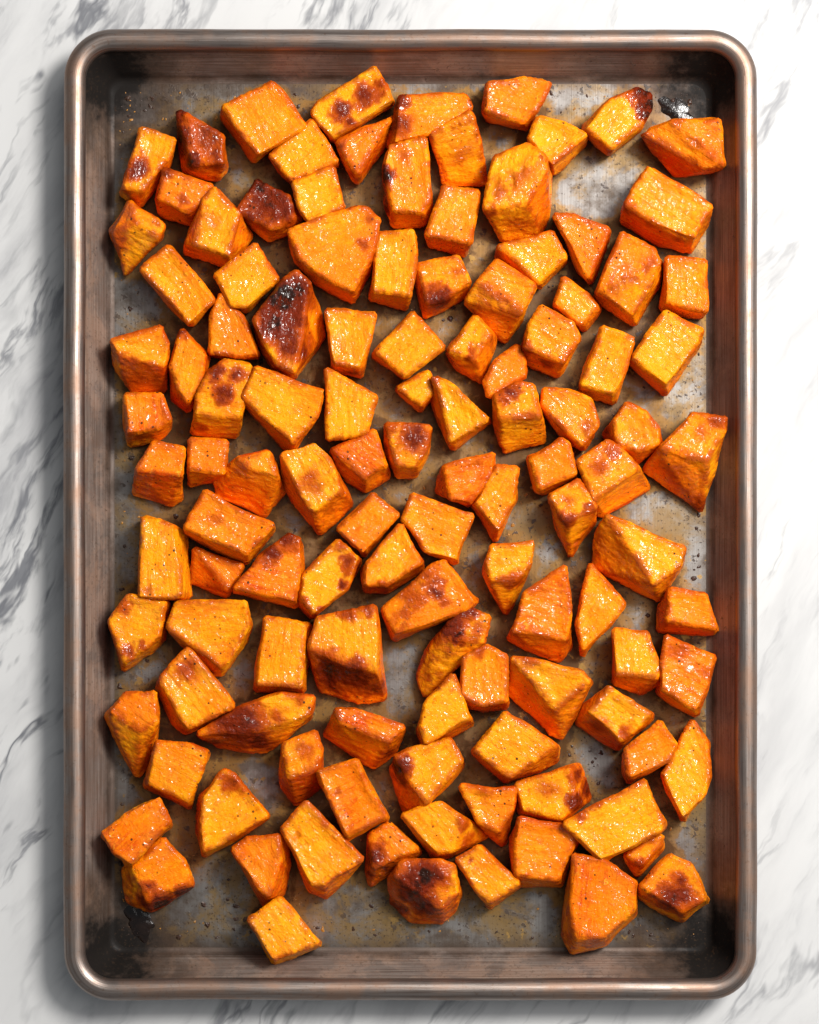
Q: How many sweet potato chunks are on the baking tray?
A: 117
